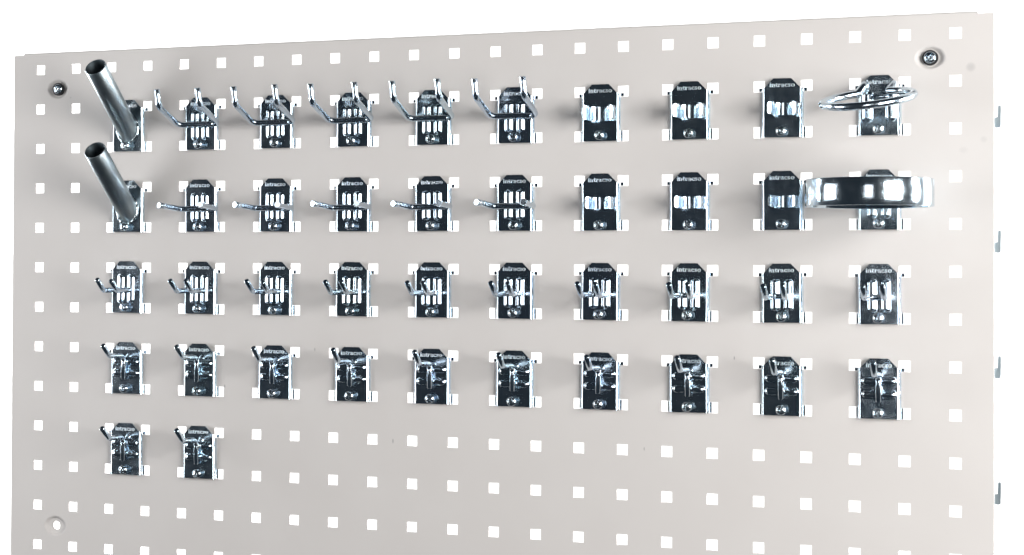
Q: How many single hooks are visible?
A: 12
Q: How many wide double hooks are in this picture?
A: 10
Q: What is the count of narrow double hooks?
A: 10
